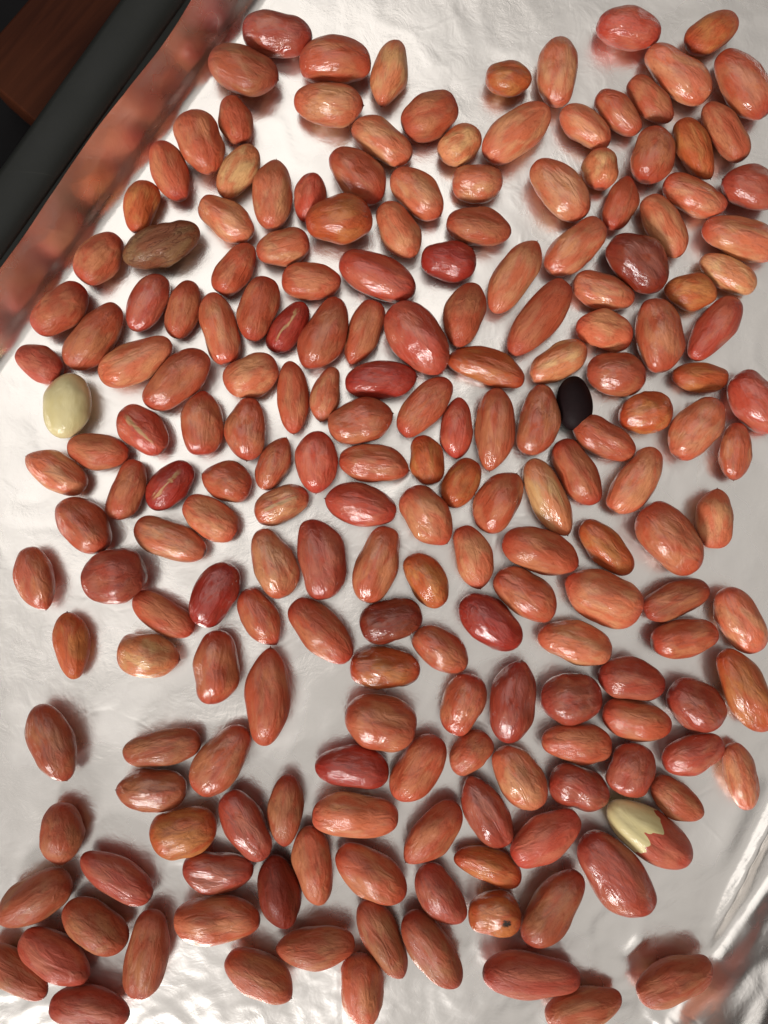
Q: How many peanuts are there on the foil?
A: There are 200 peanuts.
